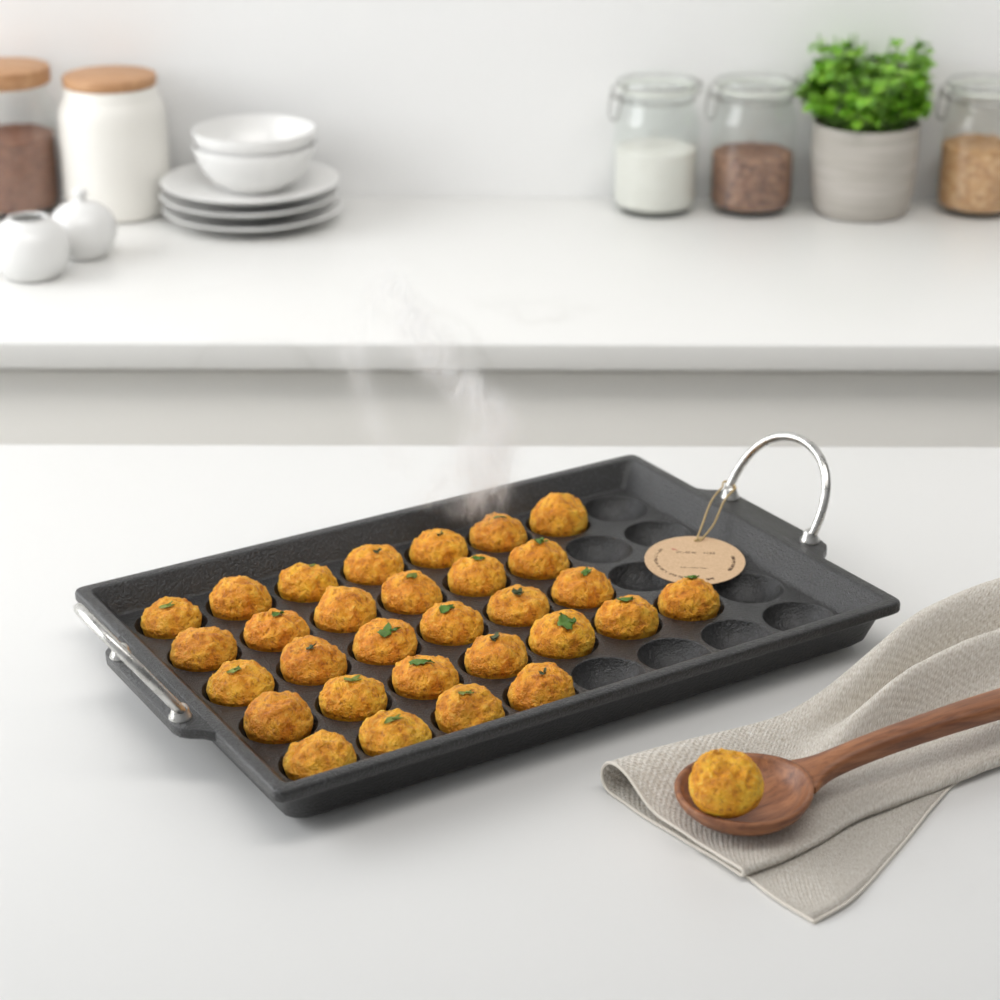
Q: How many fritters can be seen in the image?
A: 31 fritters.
